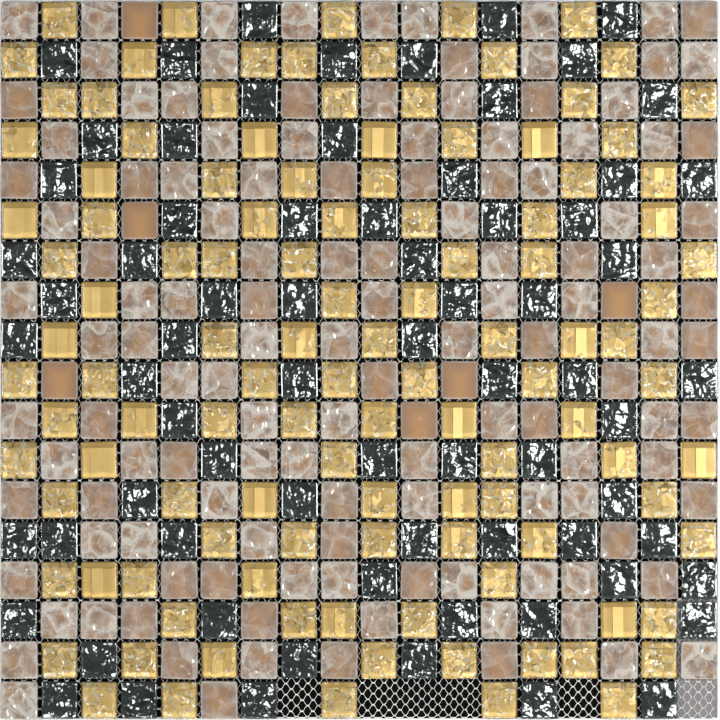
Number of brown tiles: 132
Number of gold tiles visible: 114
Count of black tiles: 72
